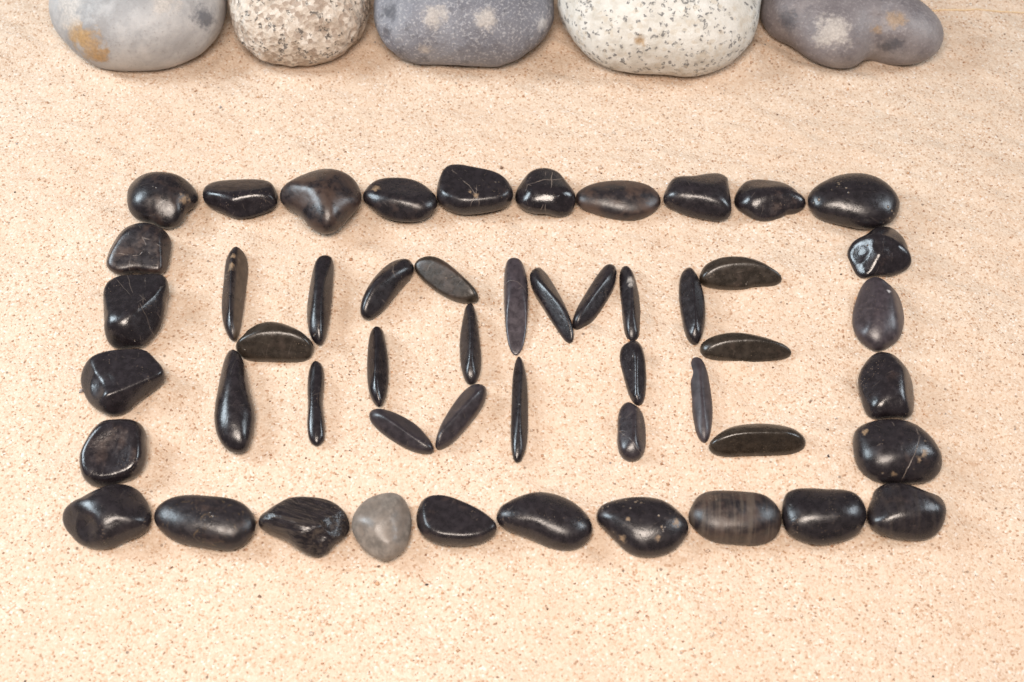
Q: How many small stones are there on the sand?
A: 51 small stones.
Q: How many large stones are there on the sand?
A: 5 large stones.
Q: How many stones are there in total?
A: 56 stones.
